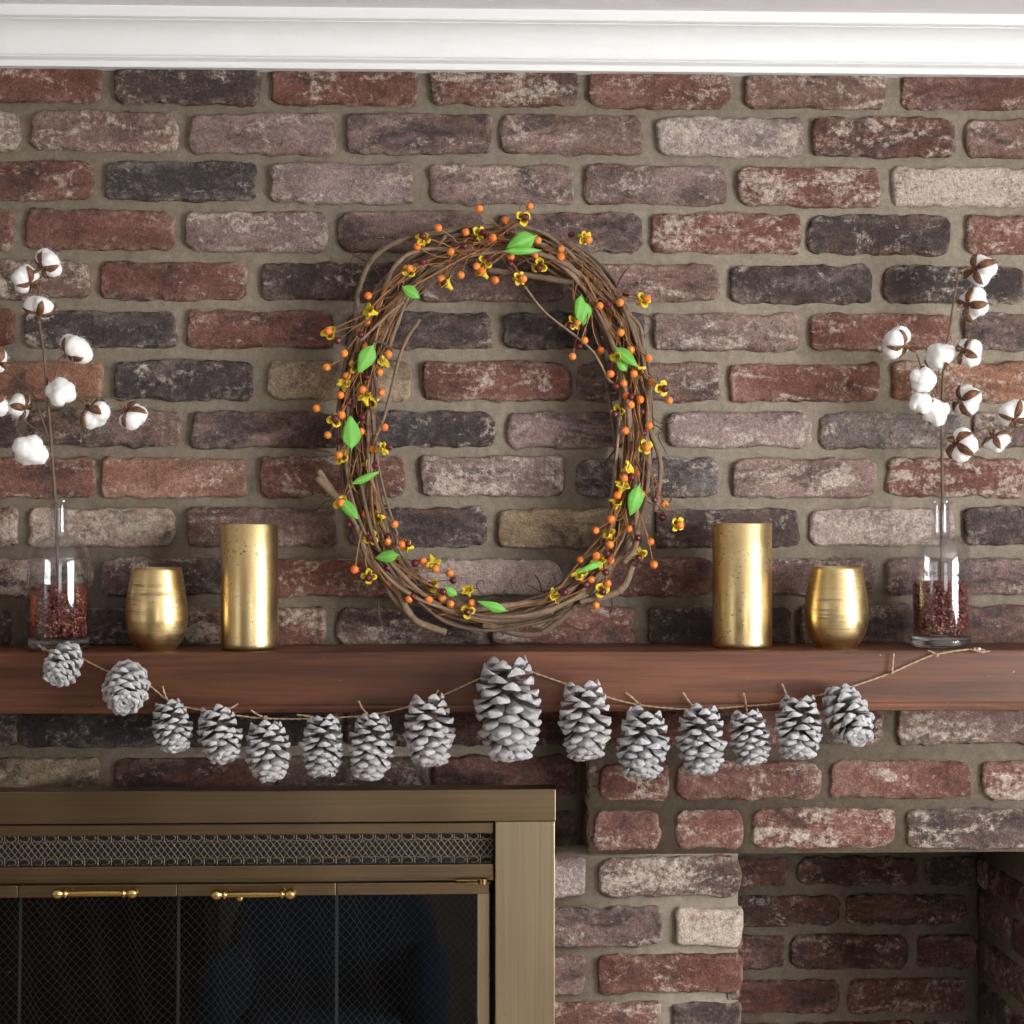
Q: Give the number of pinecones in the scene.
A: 15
